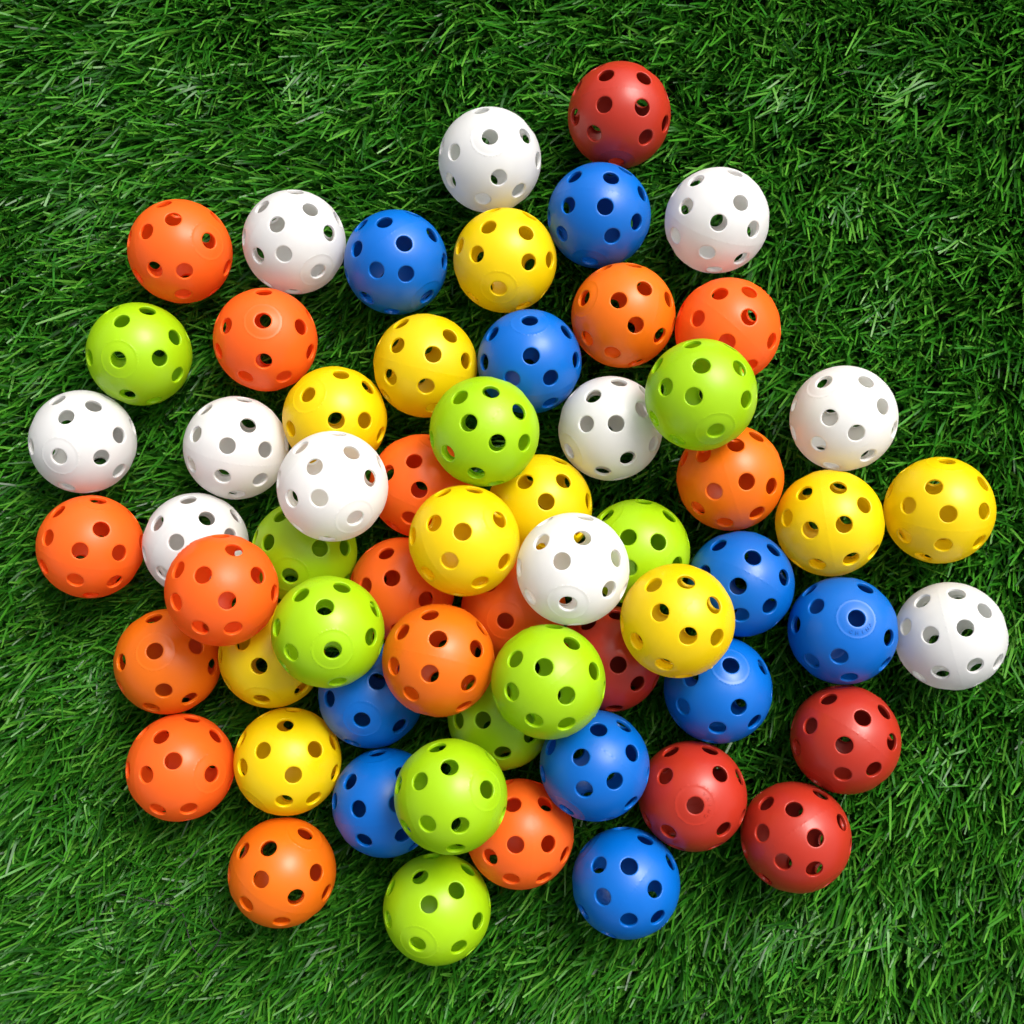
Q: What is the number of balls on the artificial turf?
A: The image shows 61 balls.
